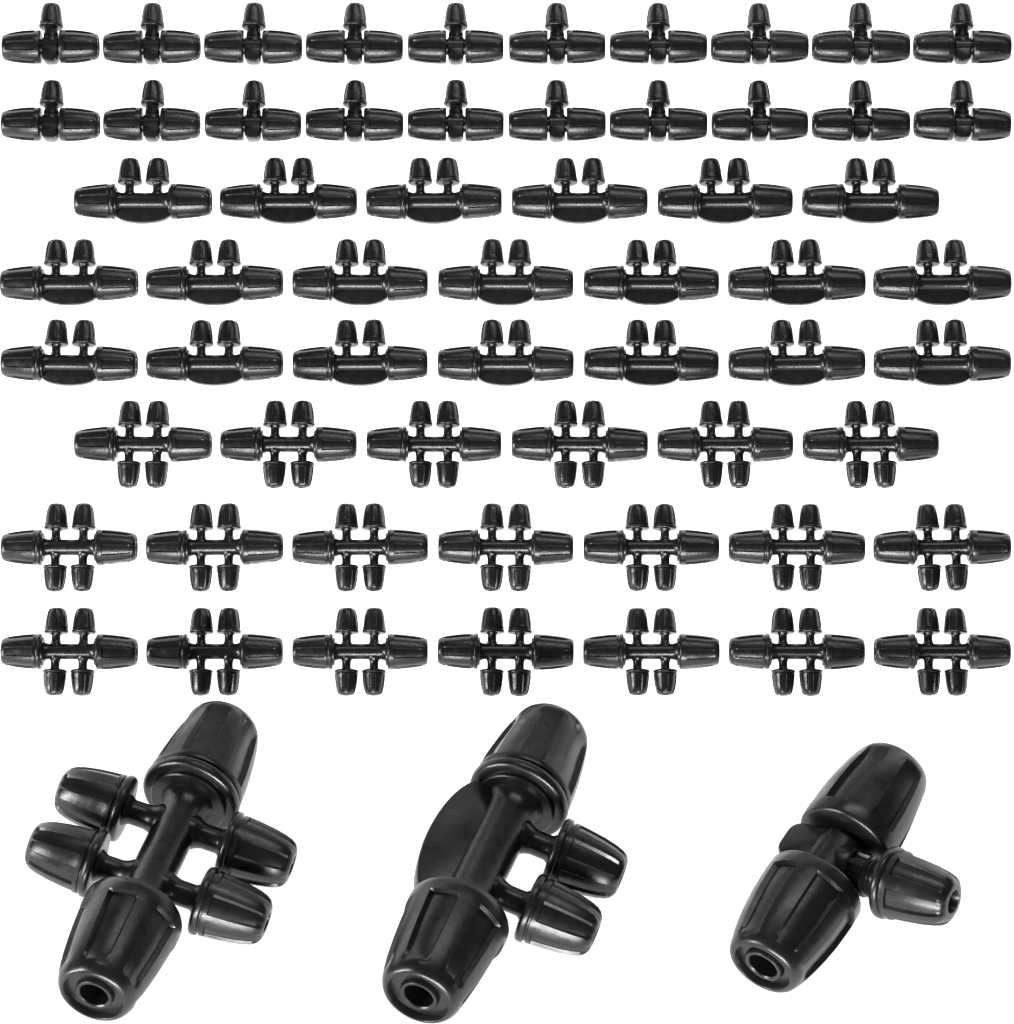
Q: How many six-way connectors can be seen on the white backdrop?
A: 21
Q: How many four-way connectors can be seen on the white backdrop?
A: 21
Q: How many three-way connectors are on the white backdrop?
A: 21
